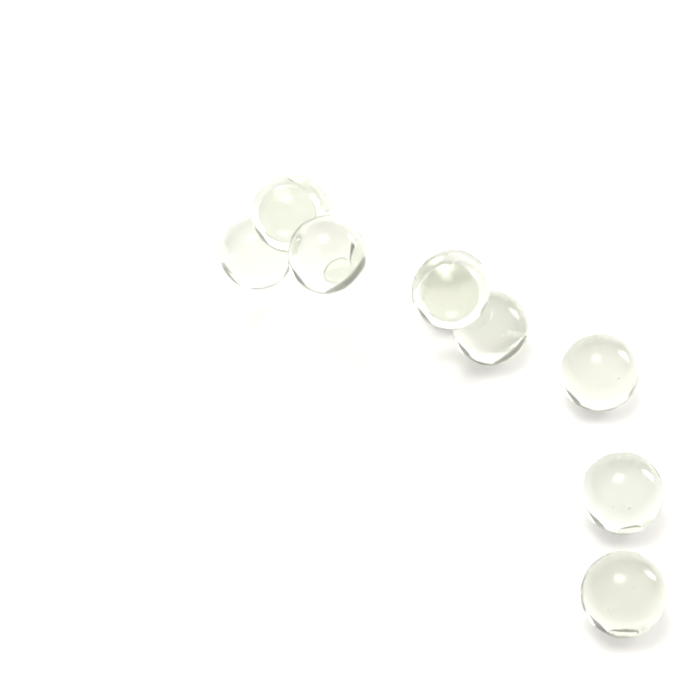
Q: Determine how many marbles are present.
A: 10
